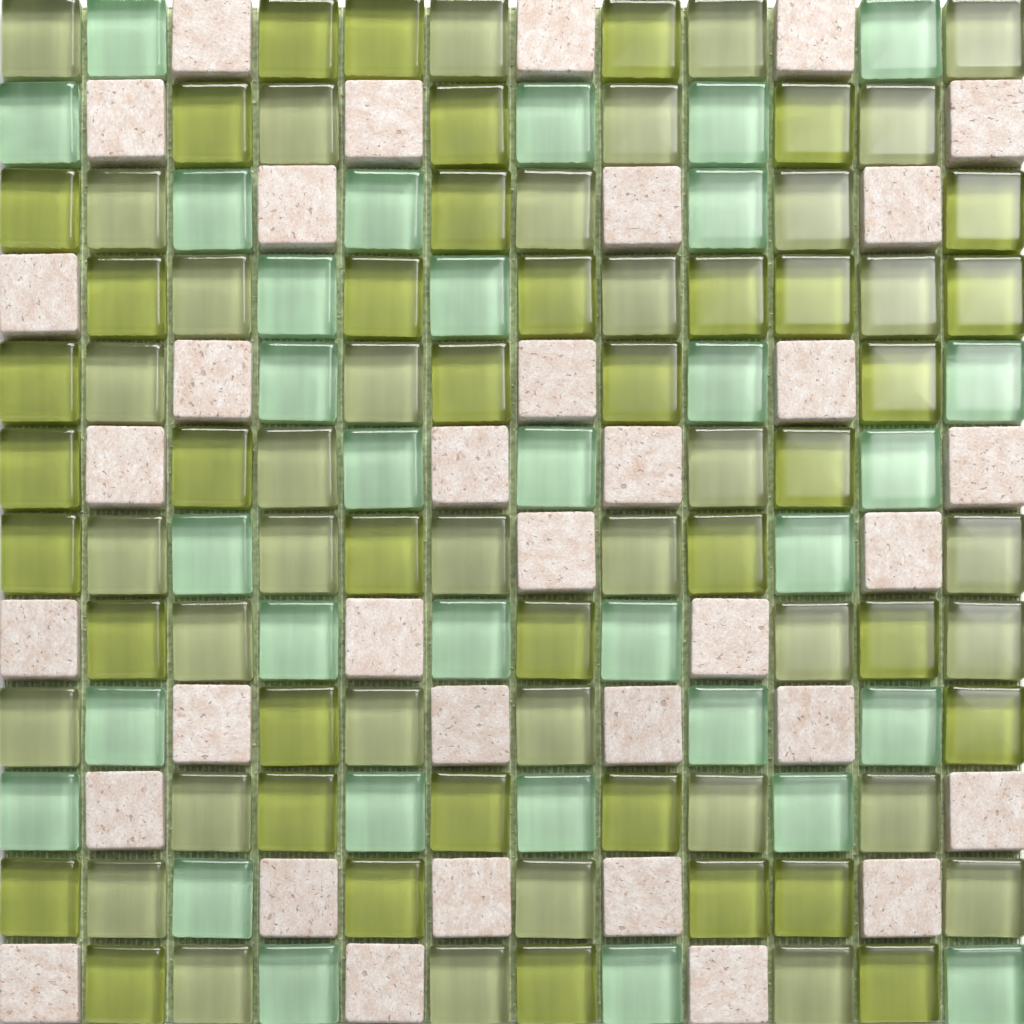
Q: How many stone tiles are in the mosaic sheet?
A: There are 35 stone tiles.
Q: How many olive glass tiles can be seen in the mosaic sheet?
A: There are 40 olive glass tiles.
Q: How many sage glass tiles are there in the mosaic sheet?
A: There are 37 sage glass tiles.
